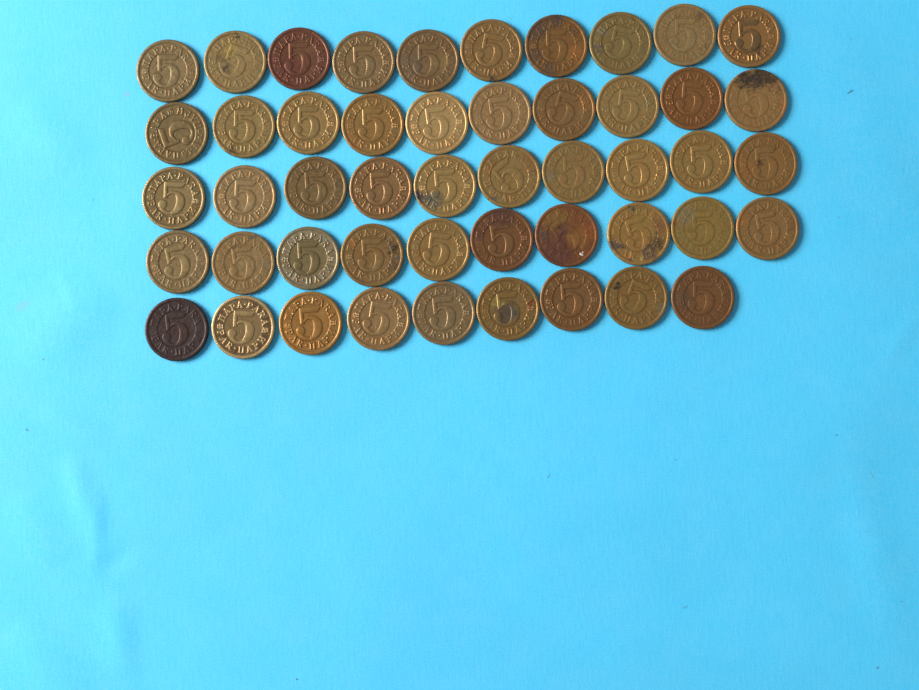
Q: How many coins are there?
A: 49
